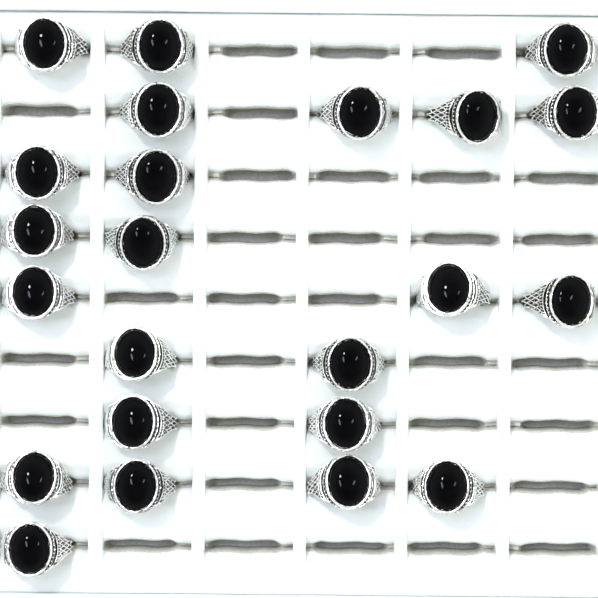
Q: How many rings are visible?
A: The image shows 23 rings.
